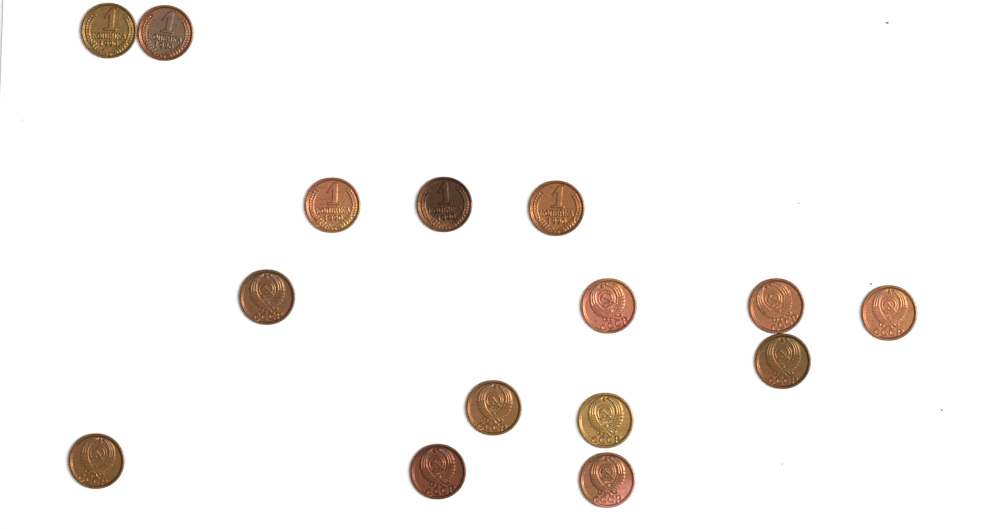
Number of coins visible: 15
